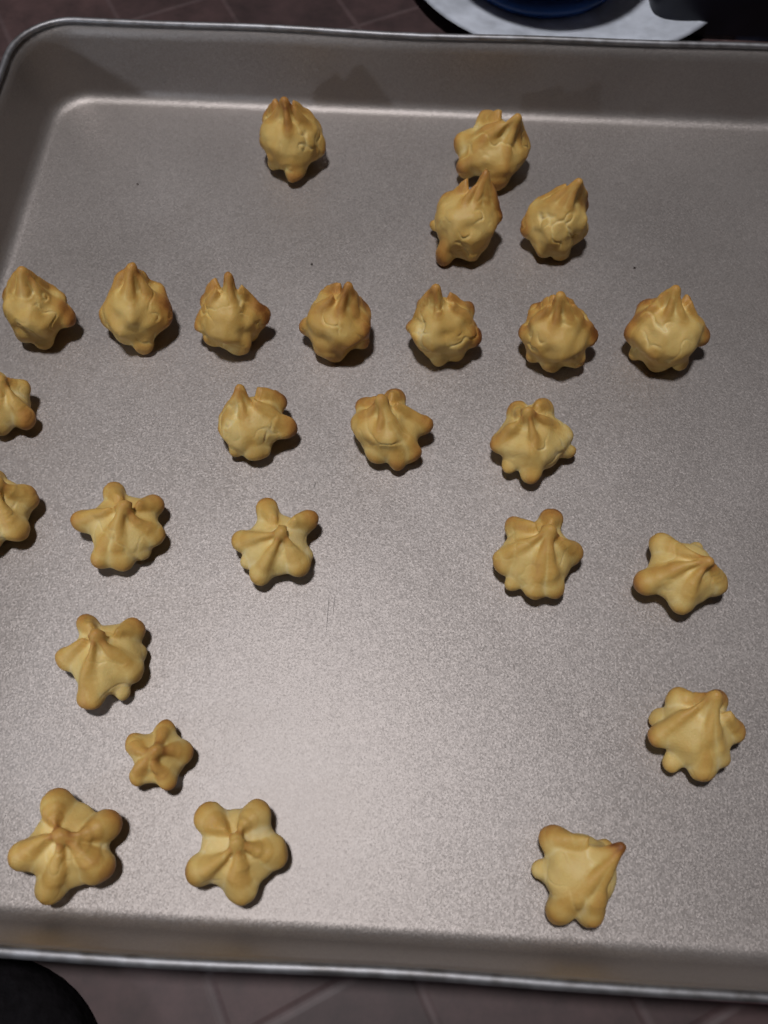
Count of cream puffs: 26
